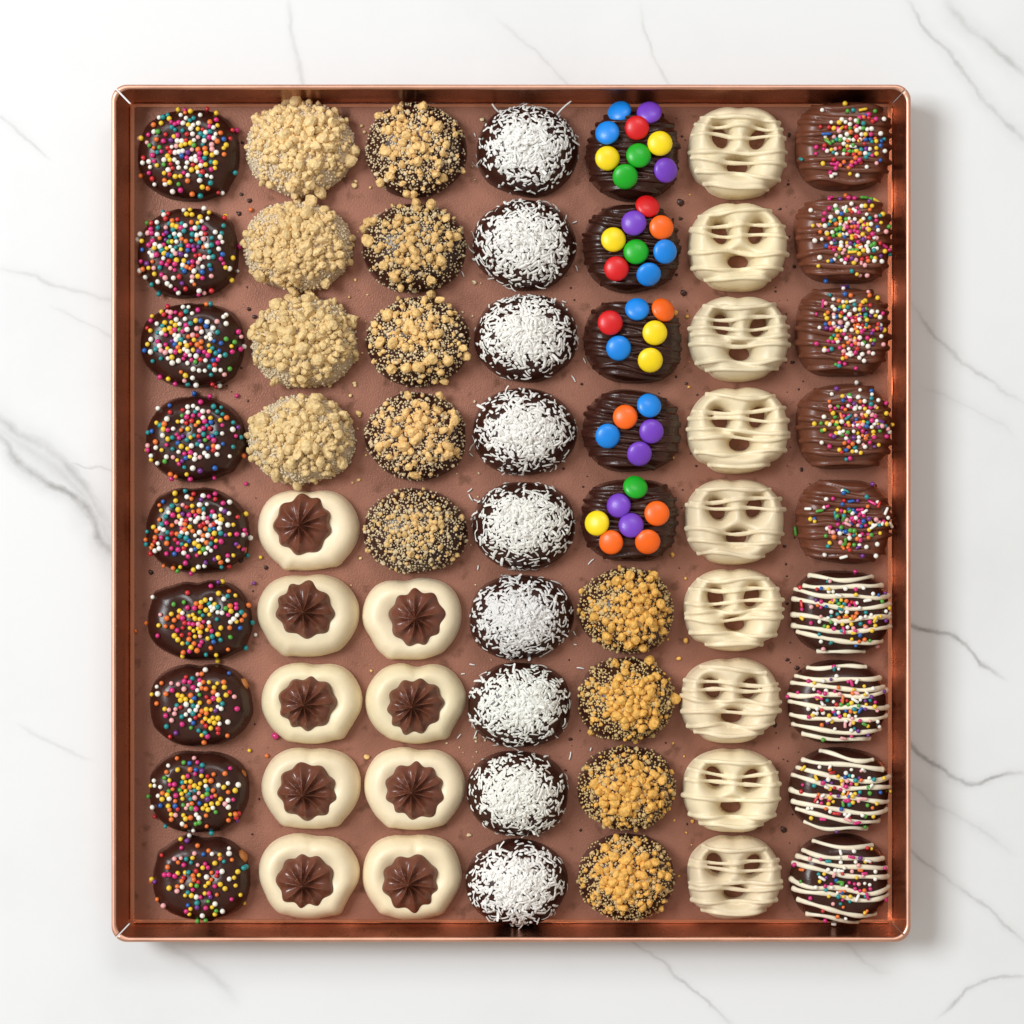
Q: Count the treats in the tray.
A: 63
